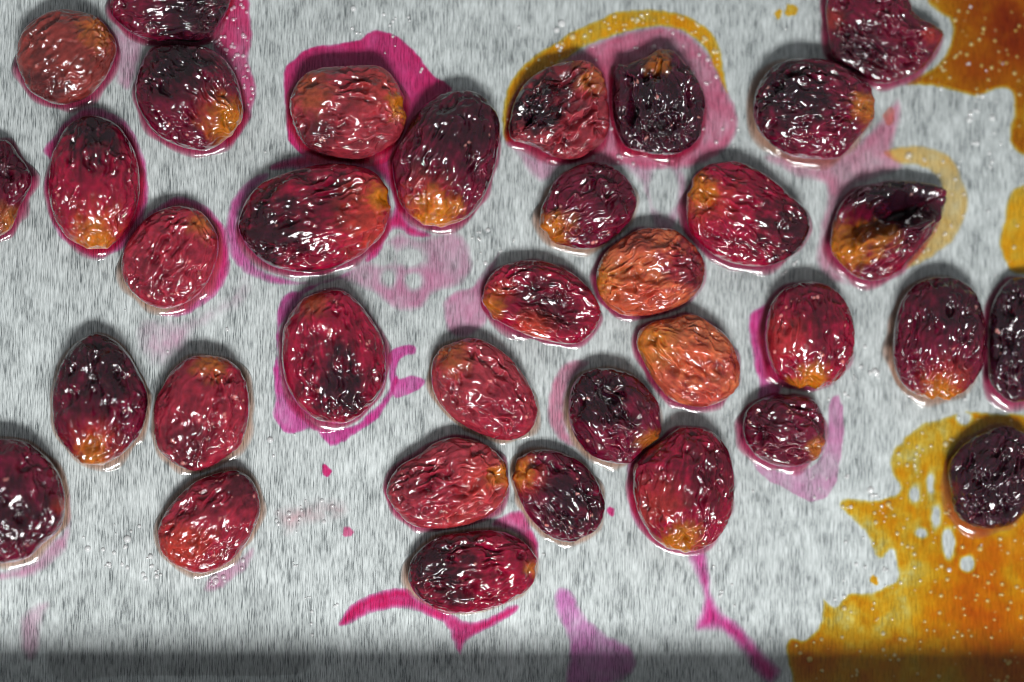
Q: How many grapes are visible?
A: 35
